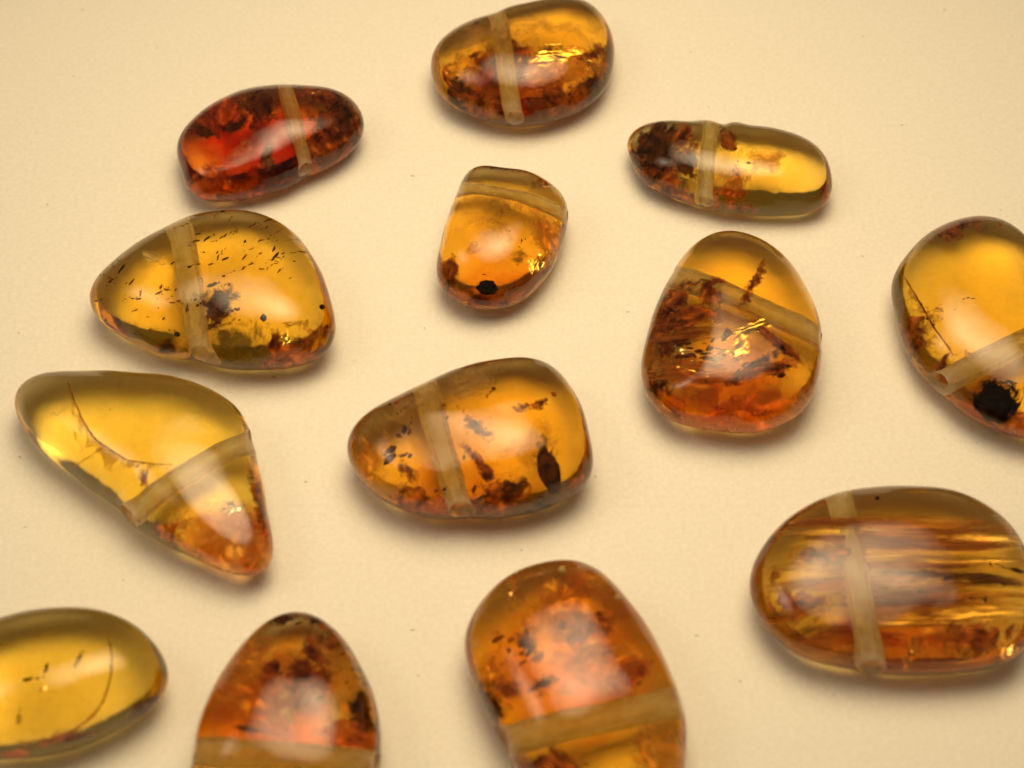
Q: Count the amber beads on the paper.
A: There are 13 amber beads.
